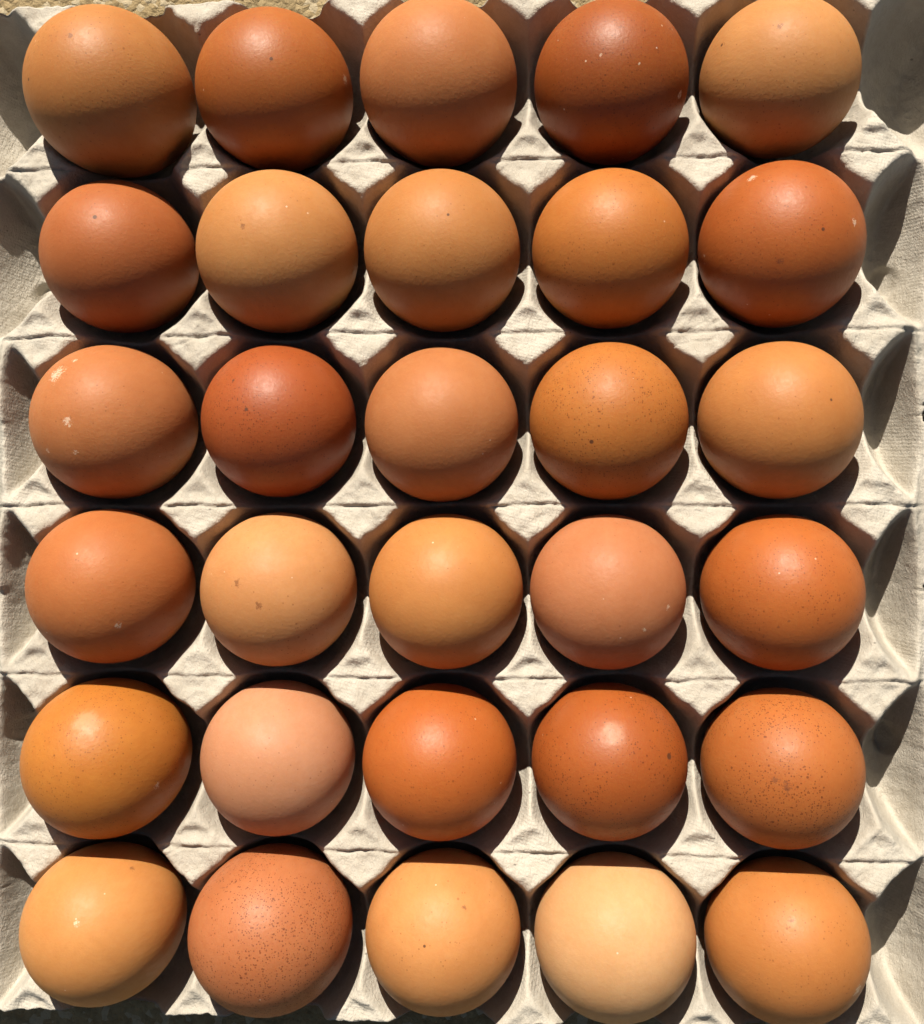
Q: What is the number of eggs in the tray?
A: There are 30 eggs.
